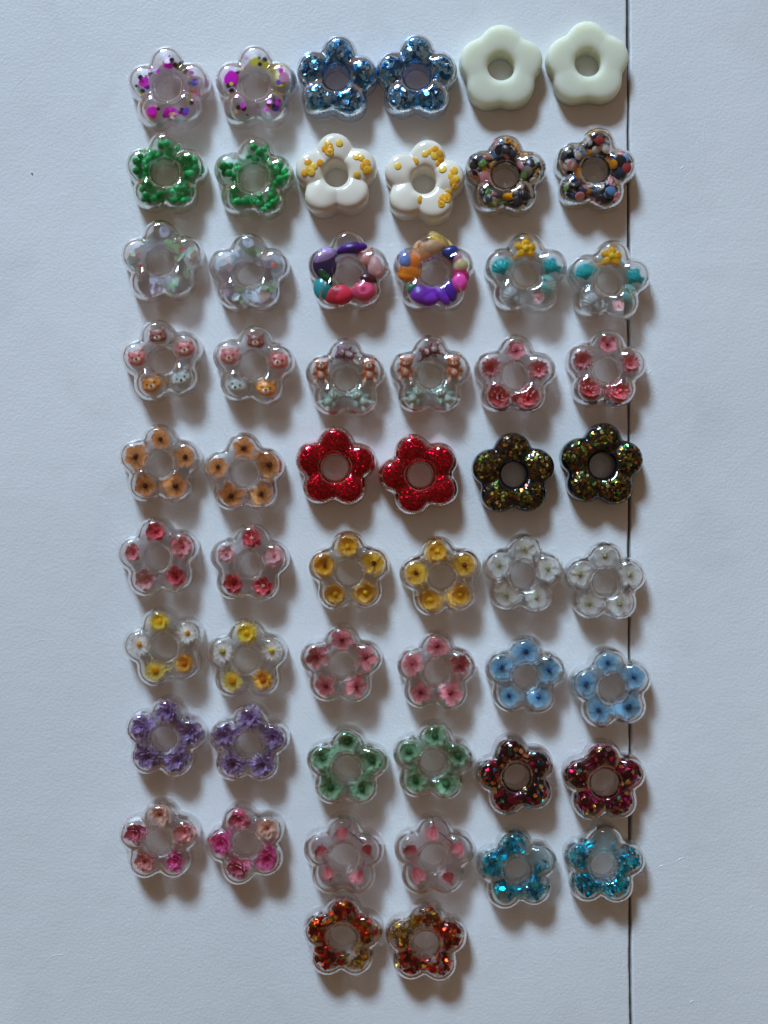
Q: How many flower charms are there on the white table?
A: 56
